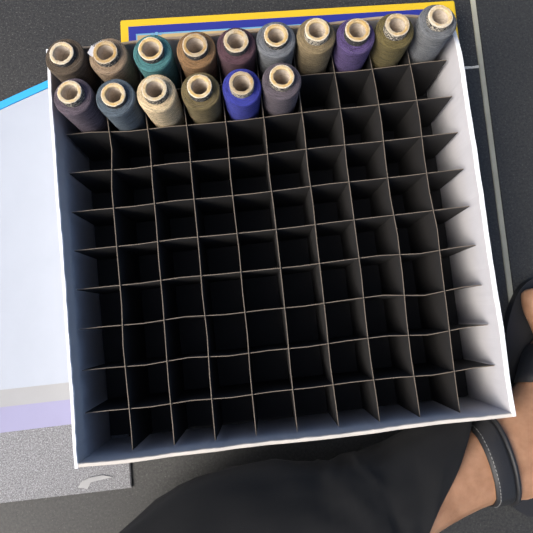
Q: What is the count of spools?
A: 16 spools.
